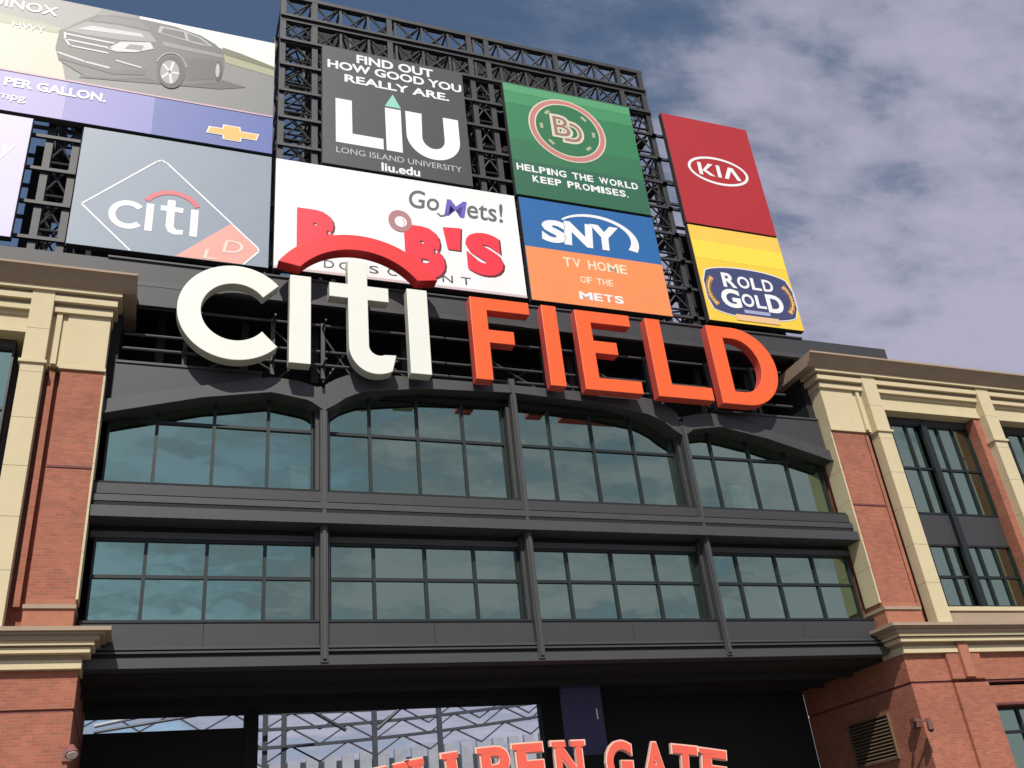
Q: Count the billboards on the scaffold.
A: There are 9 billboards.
